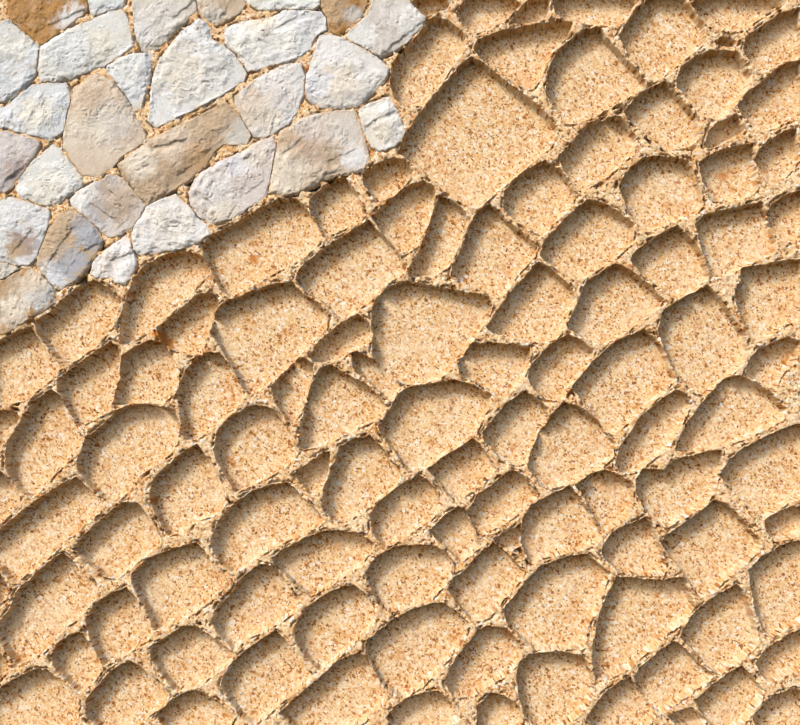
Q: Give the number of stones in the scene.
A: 29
